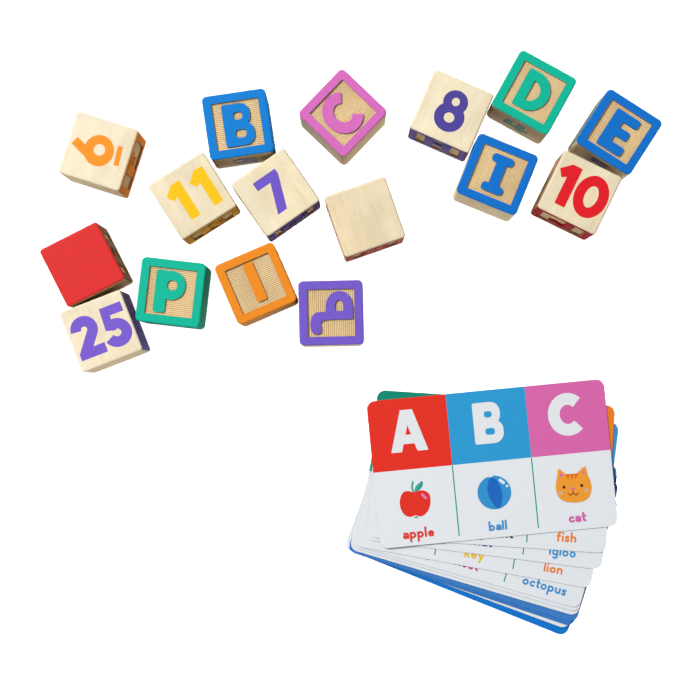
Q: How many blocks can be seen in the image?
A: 16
